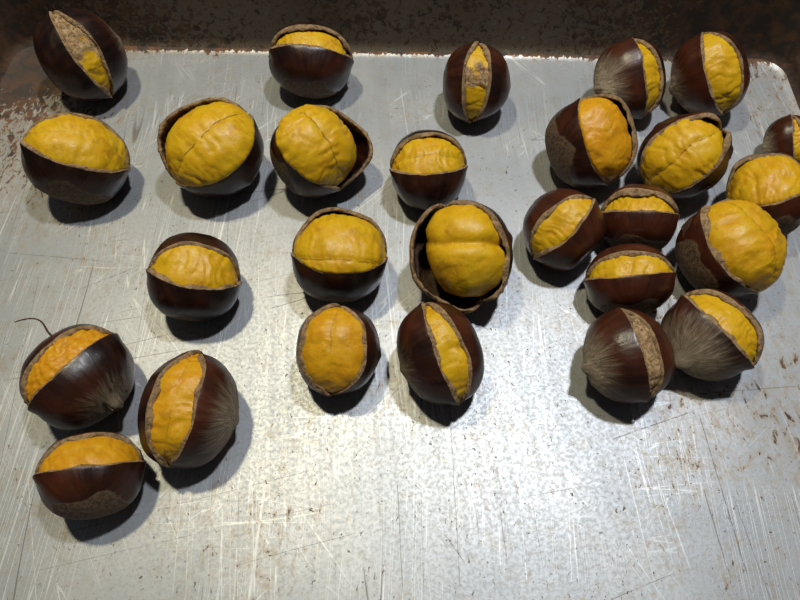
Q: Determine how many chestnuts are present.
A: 27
